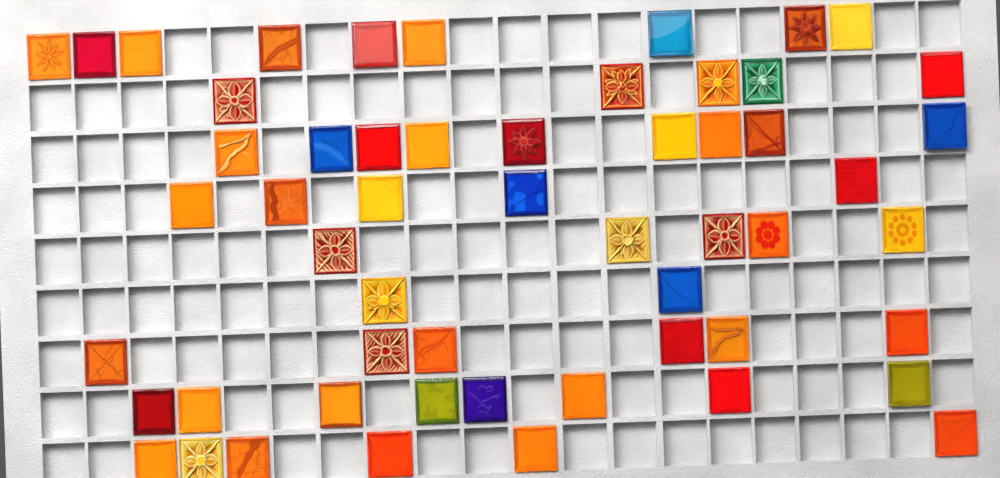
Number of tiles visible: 55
